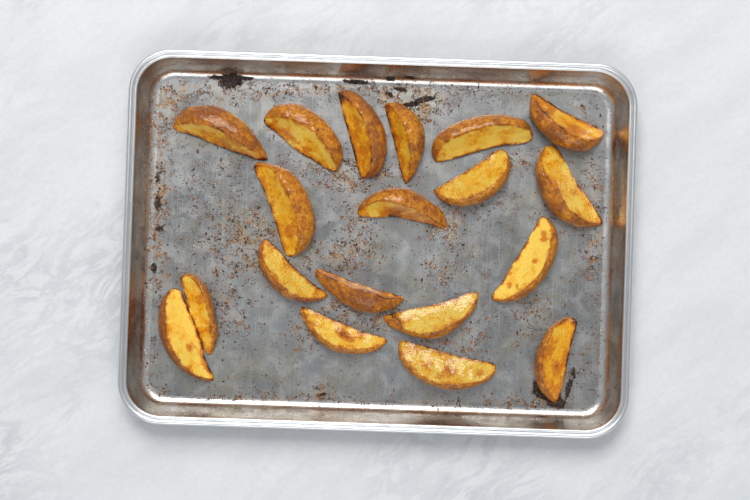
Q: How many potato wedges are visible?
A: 19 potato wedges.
